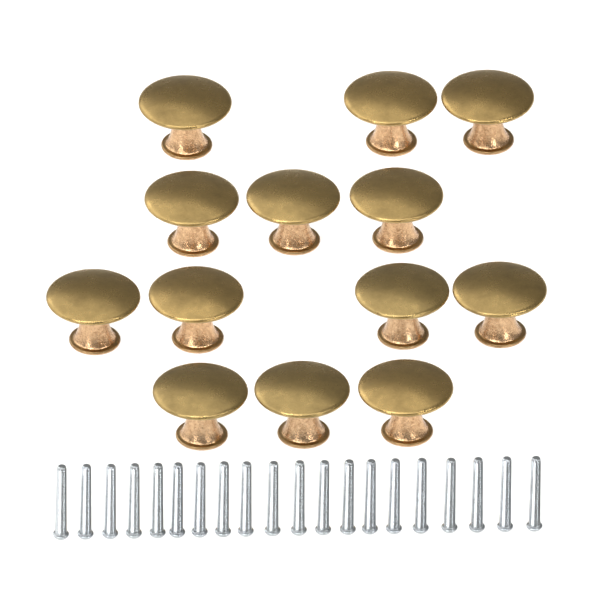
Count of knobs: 13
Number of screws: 20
